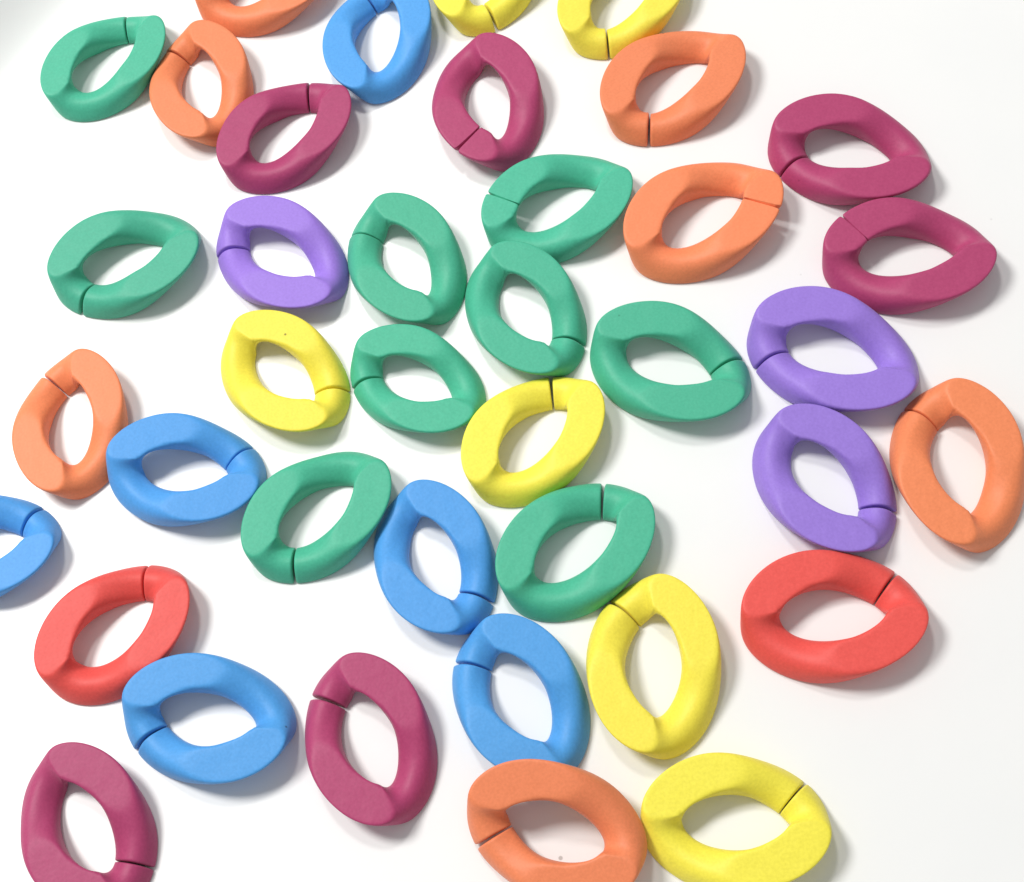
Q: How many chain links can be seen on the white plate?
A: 39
